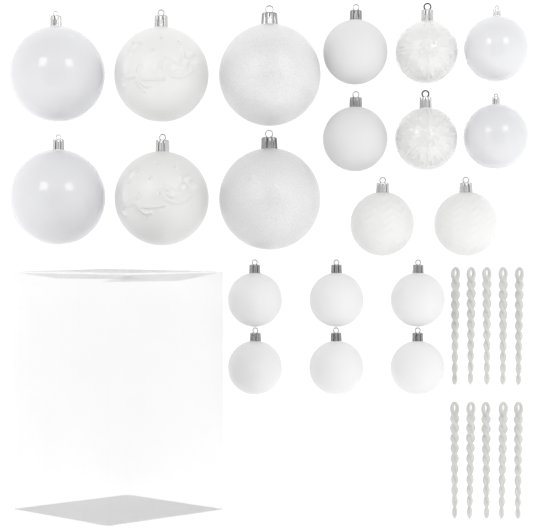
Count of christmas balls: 20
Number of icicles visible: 10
